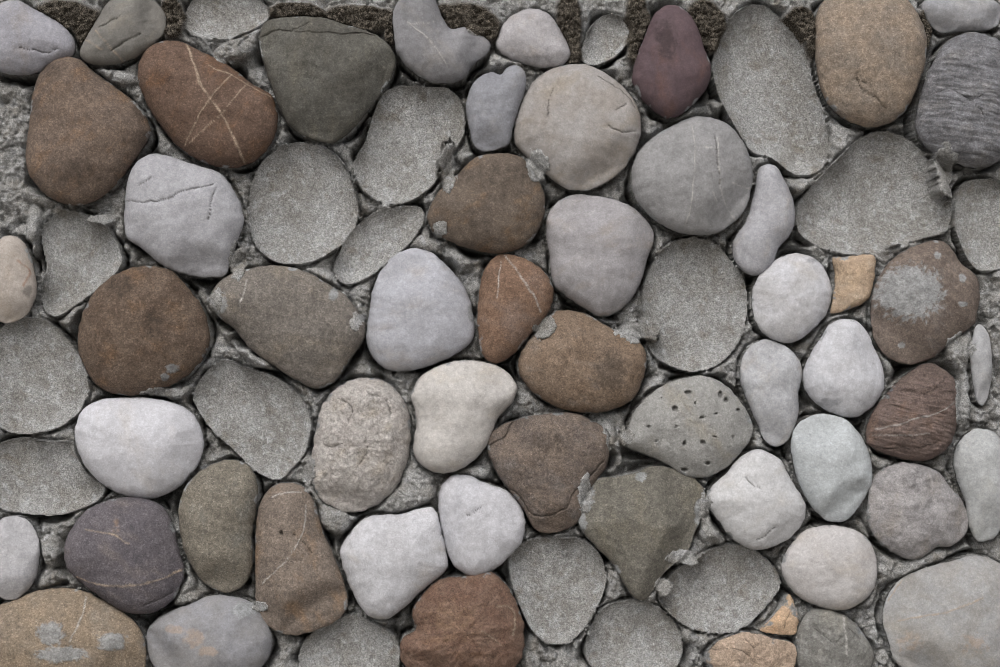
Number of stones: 55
